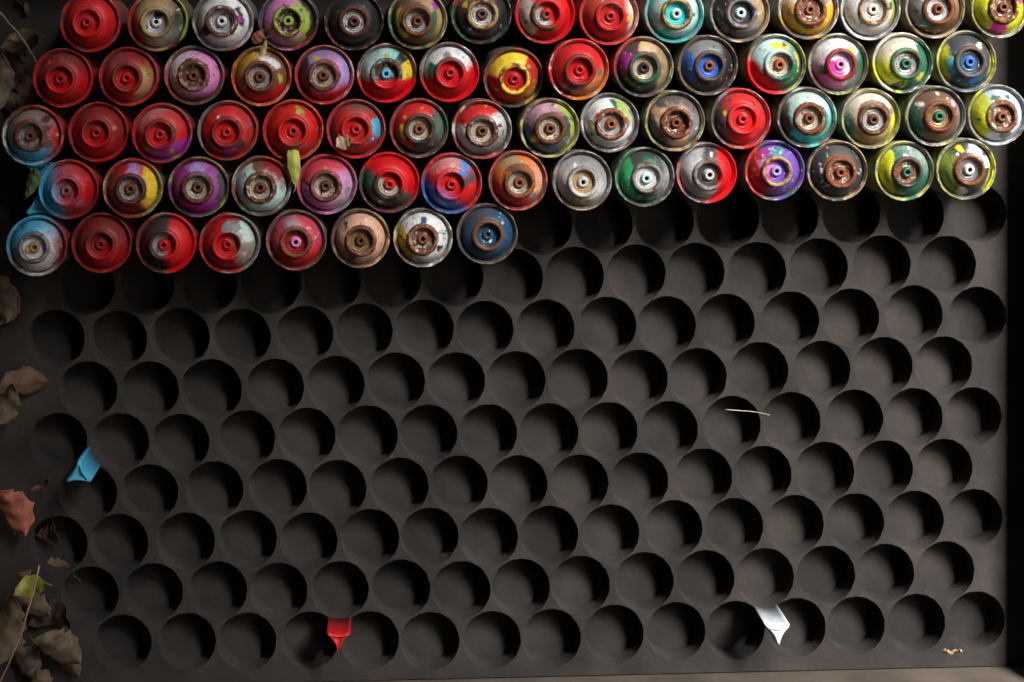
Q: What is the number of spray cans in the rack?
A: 69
